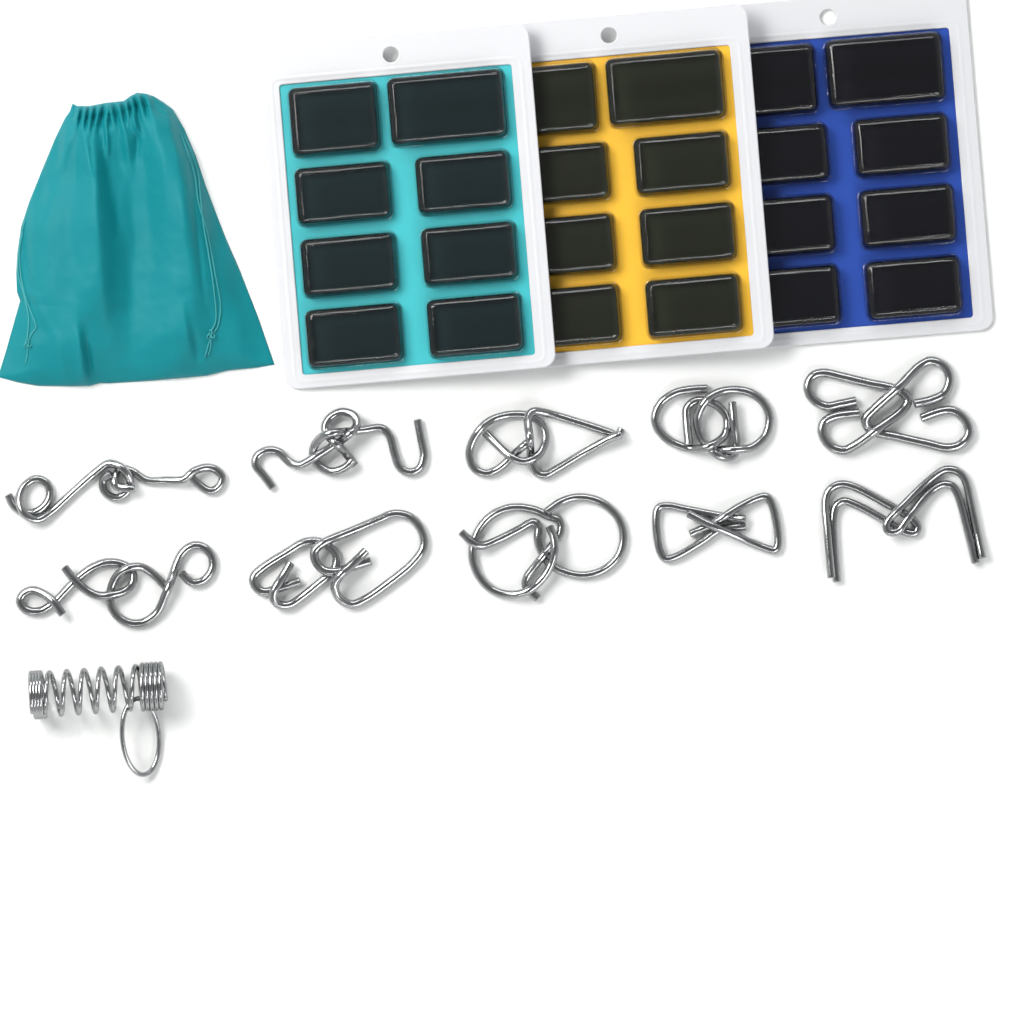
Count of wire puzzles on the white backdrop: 11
